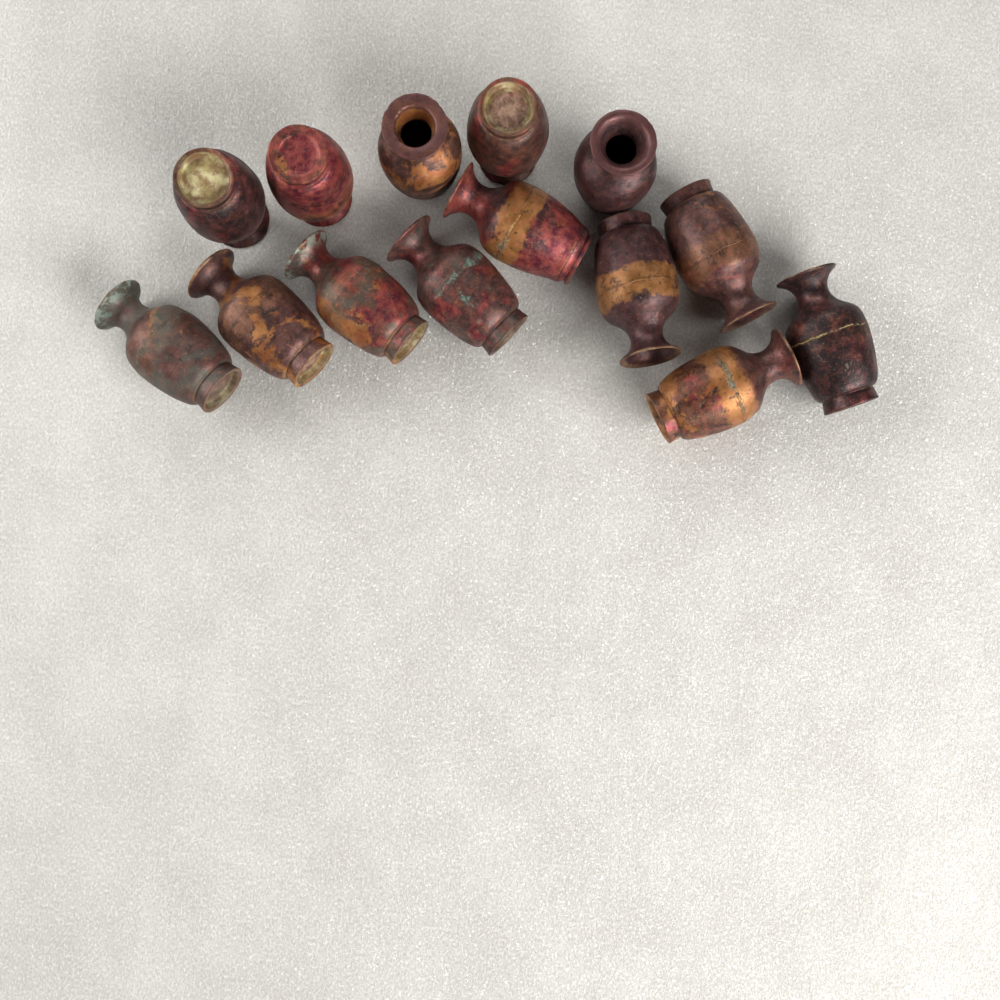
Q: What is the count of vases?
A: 14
